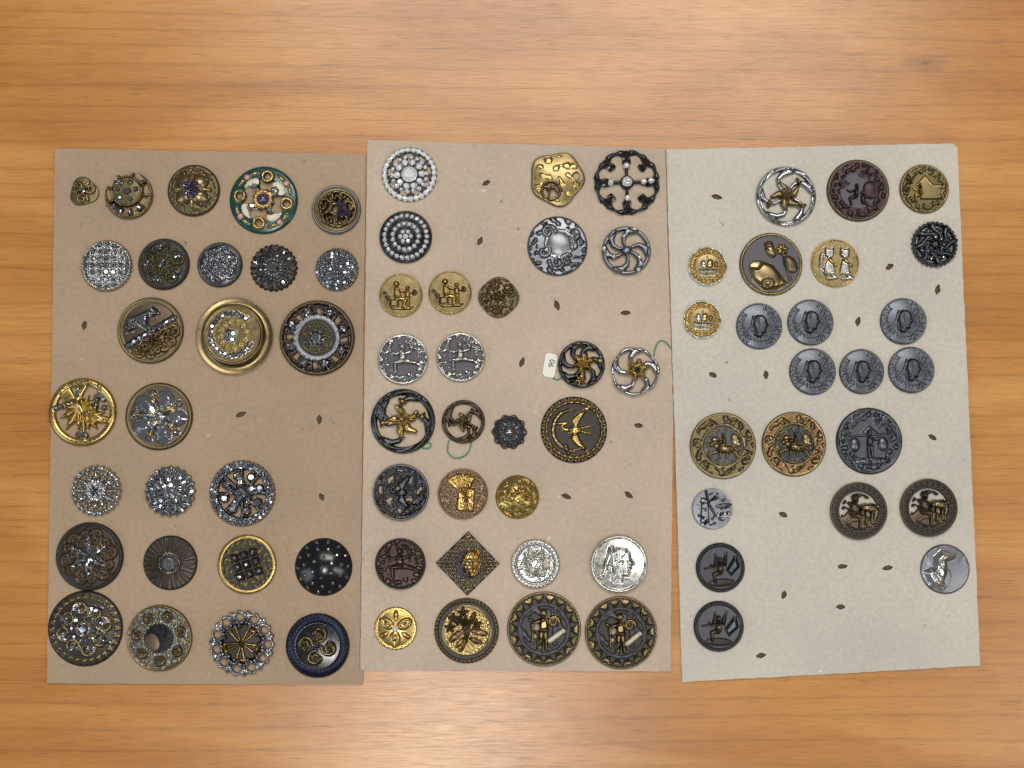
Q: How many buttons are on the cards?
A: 77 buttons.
